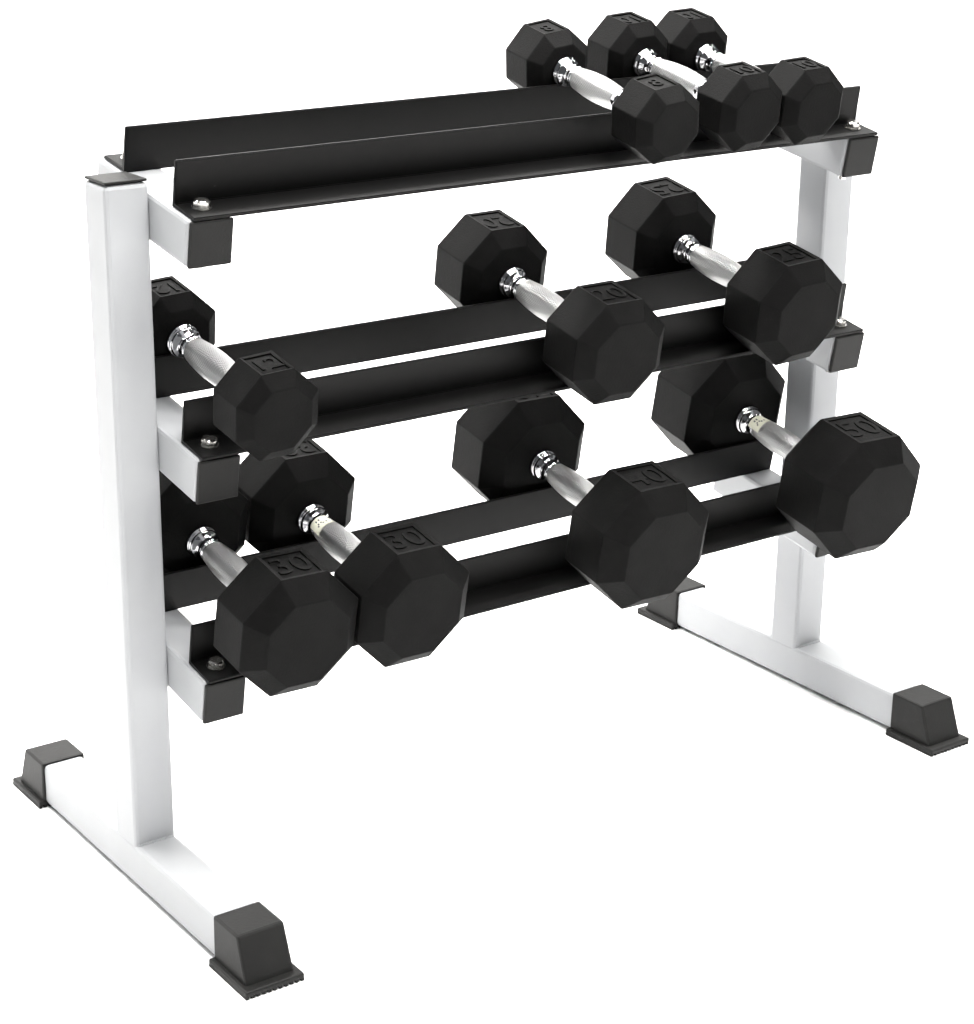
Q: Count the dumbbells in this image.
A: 10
